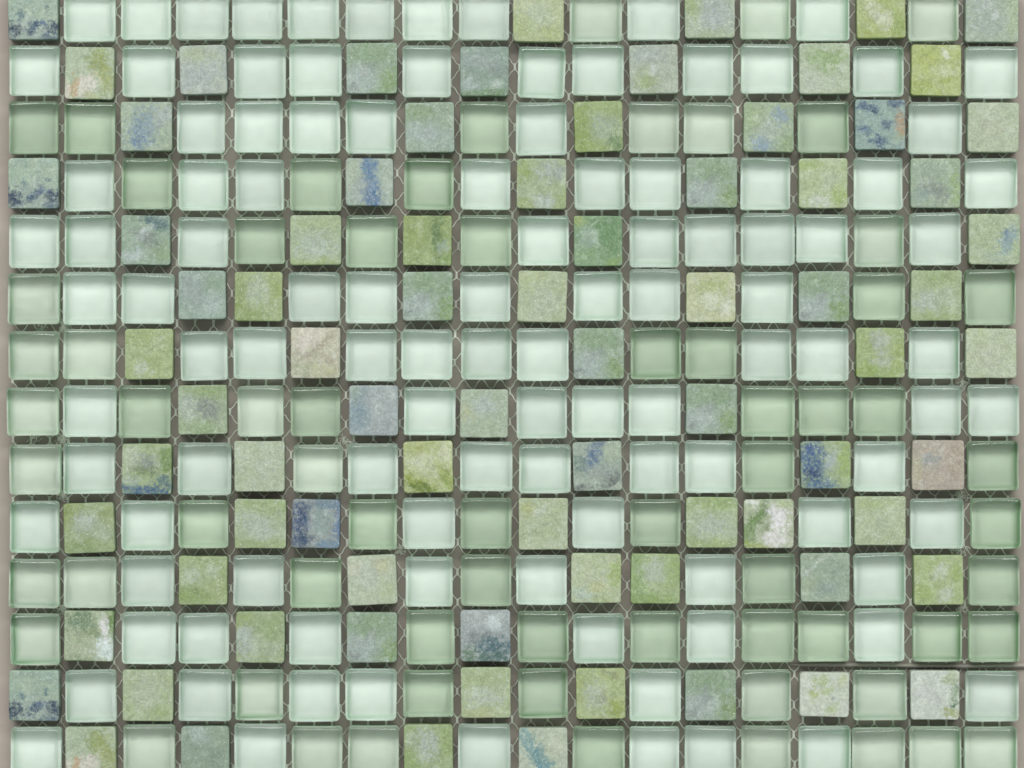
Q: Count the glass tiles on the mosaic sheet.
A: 173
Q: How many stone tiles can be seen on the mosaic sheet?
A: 79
